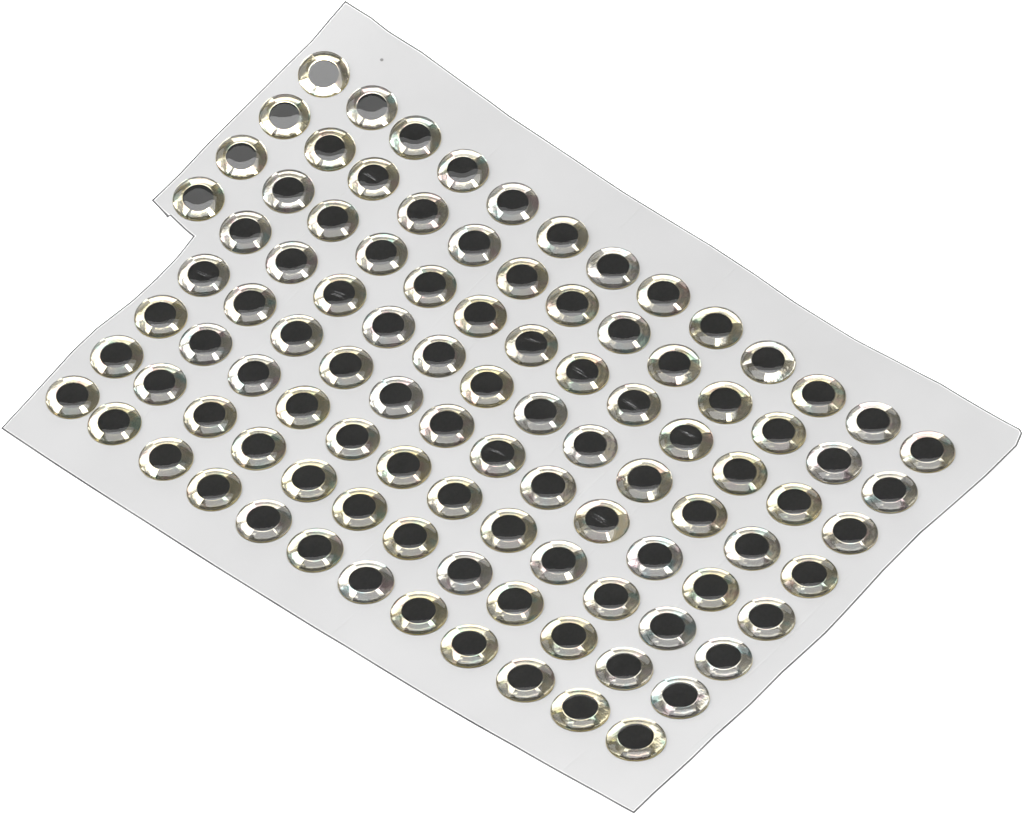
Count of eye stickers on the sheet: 100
